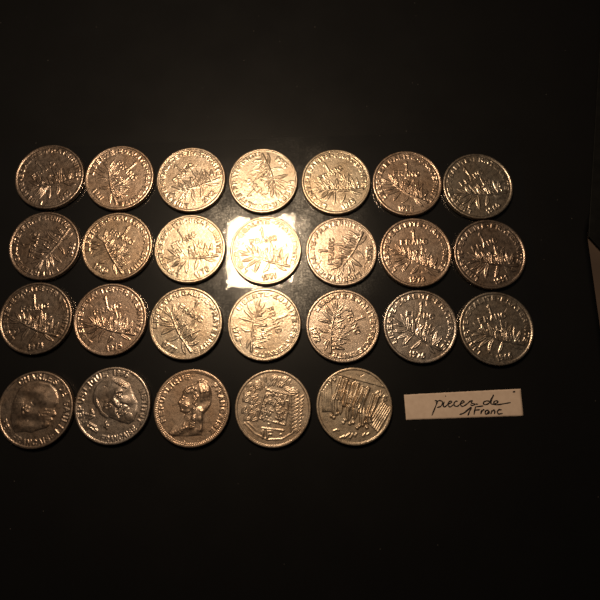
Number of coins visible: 26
